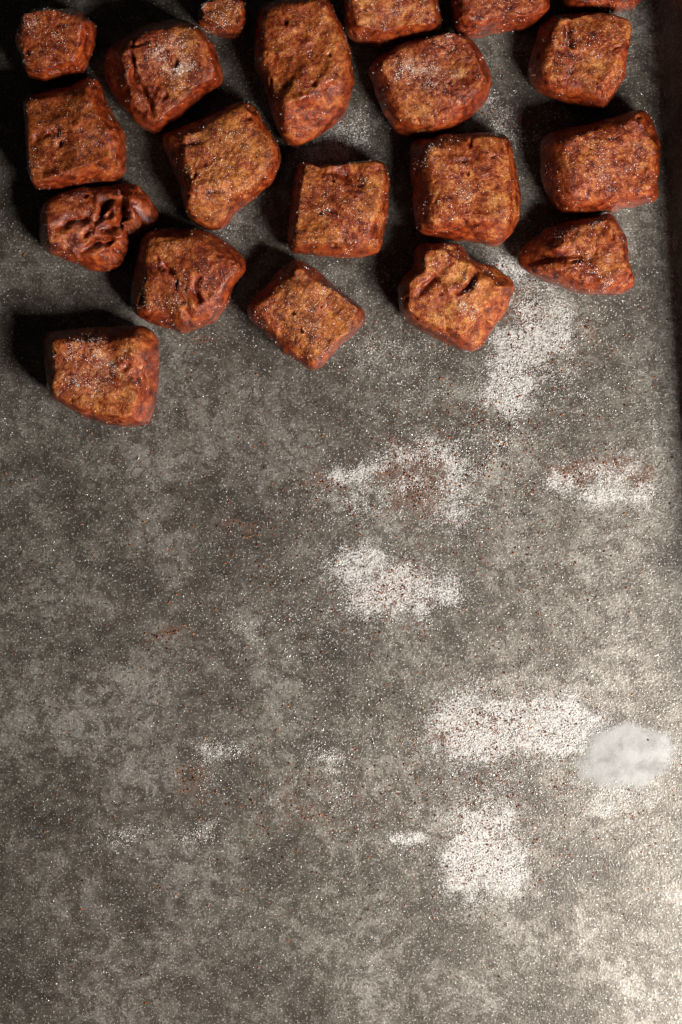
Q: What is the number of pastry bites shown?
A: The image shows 20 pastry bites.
